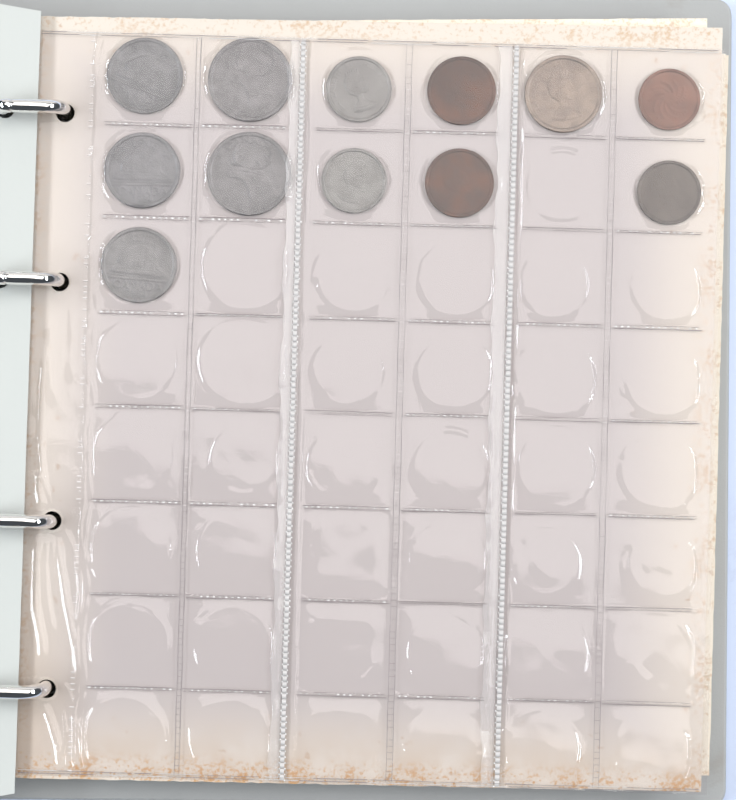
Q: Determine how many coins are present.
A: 12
